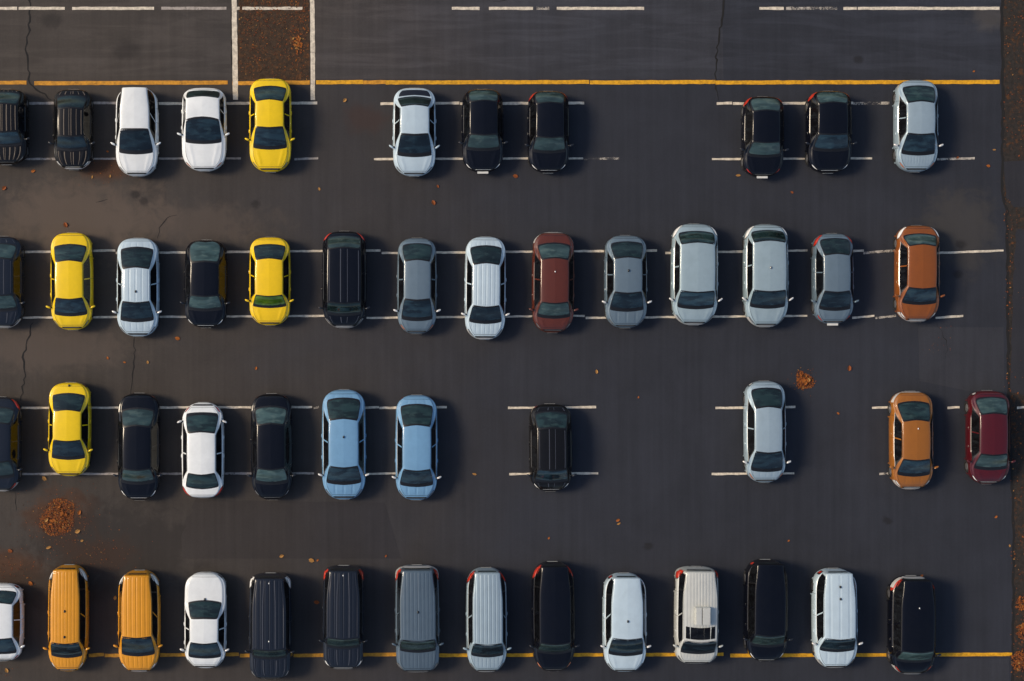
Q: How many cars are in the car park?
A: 50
